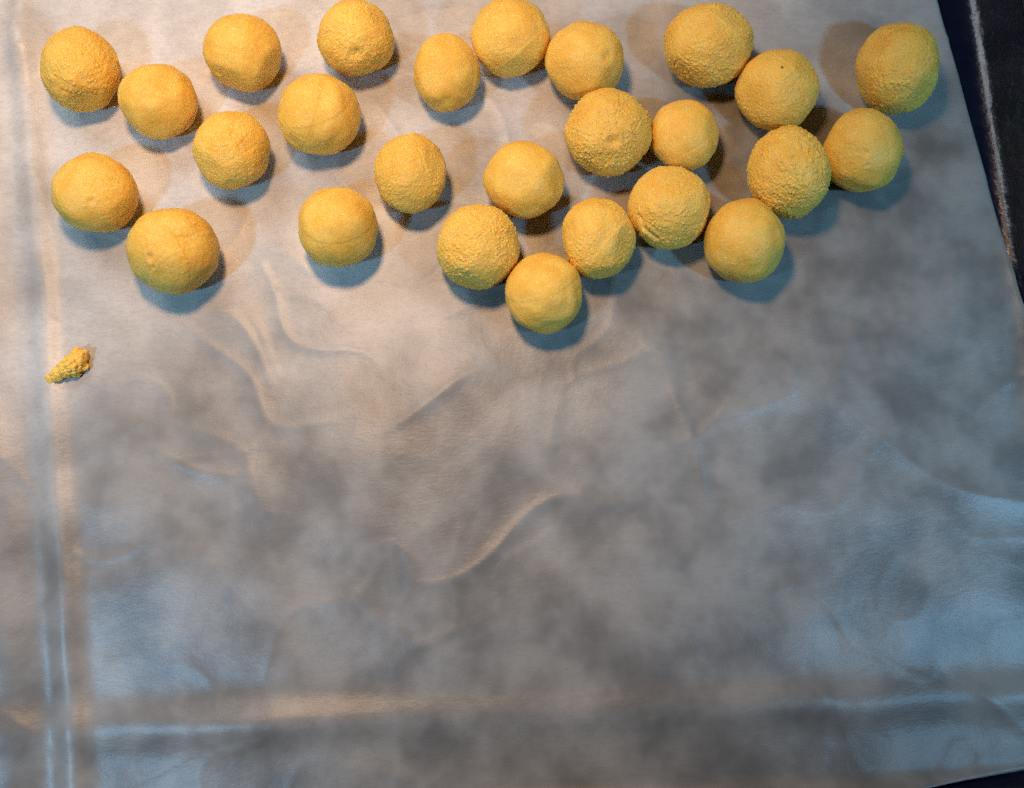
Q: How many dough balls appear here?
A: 26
